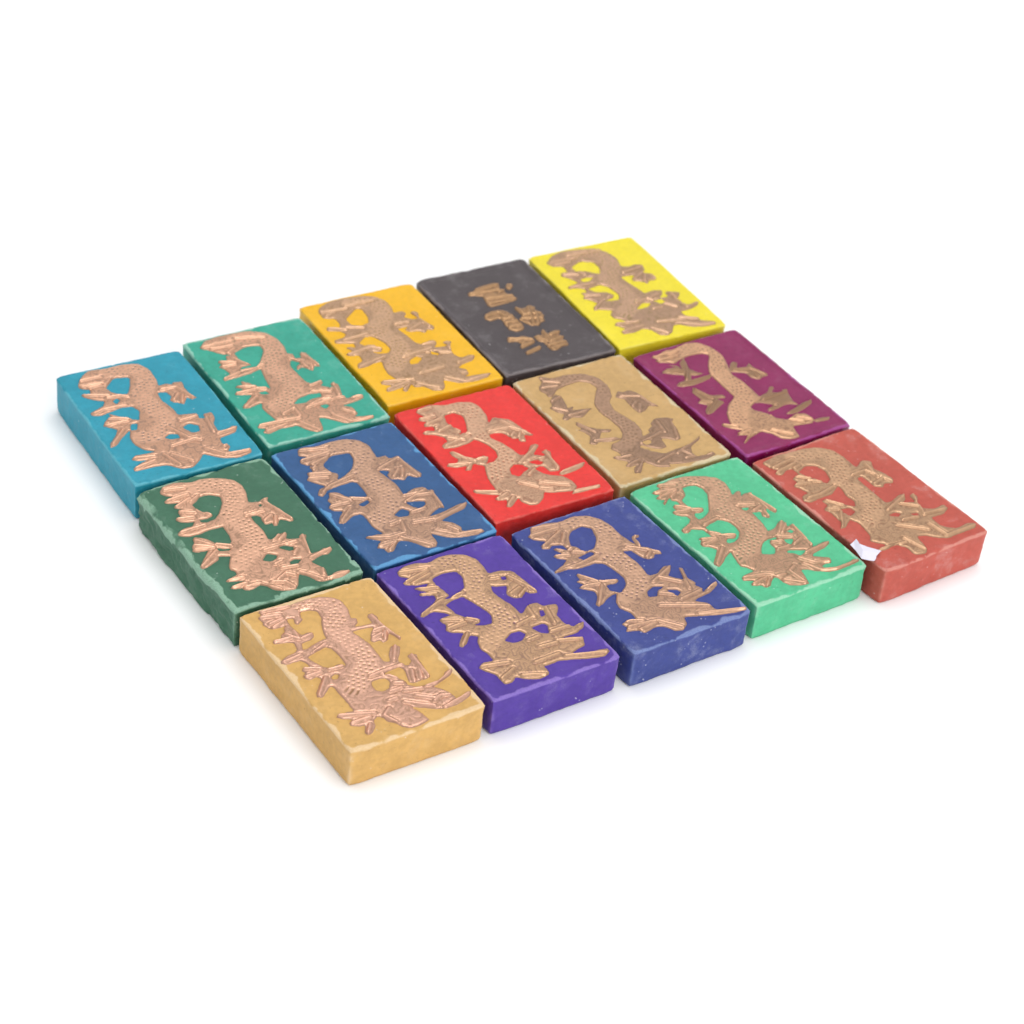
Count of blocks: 15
